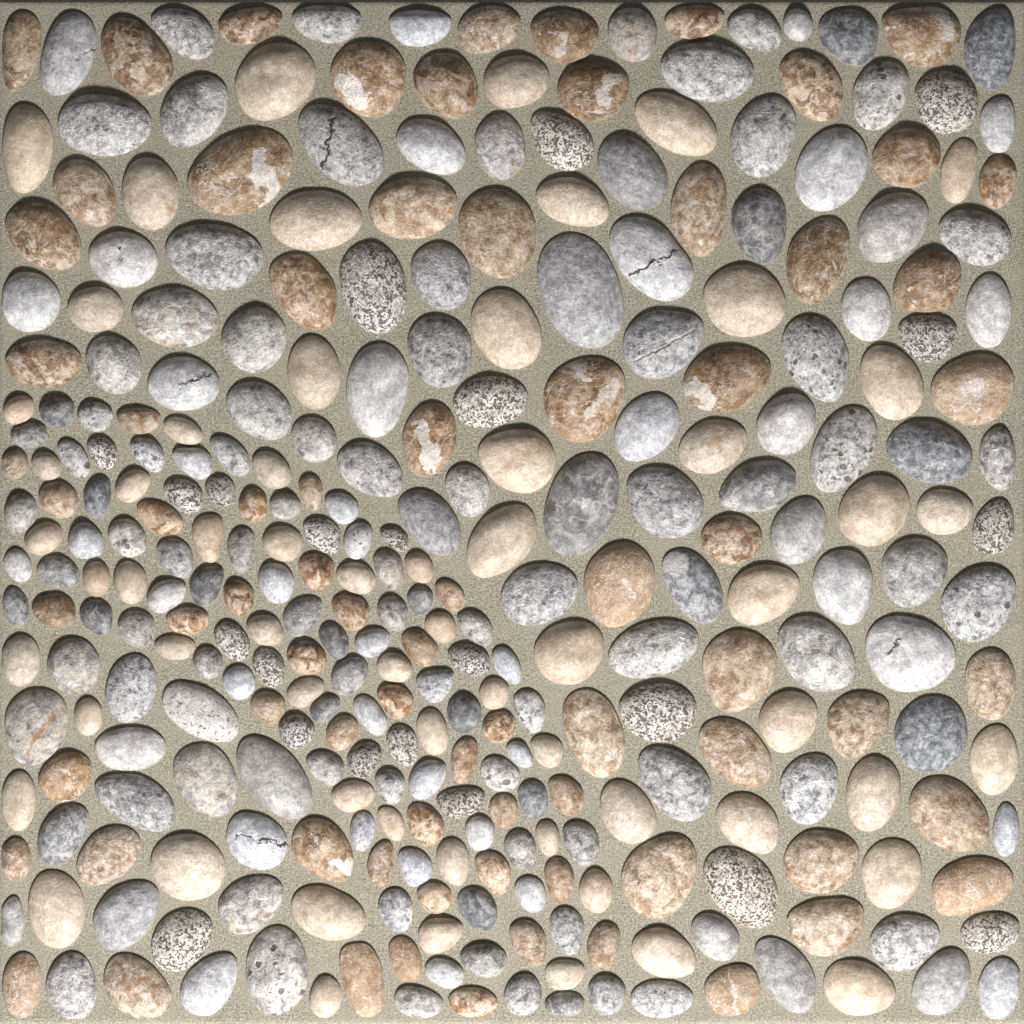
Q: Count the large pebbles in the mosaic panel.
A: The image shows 173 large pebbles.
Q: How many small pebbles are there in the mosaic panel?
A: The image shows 136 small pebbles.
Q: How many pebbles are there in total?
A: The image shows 309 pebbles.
